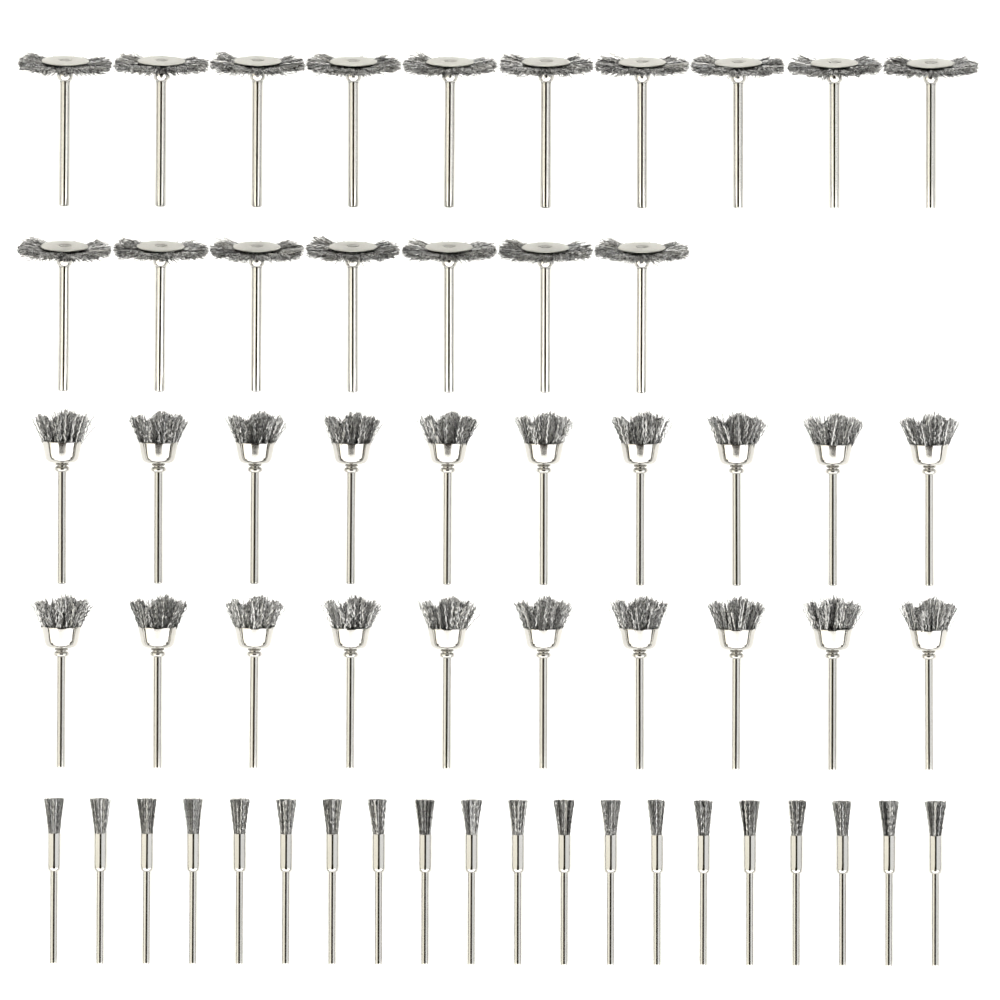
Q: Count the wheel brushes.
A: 17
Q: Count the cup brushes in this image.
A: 20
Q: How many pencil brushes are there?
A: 20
